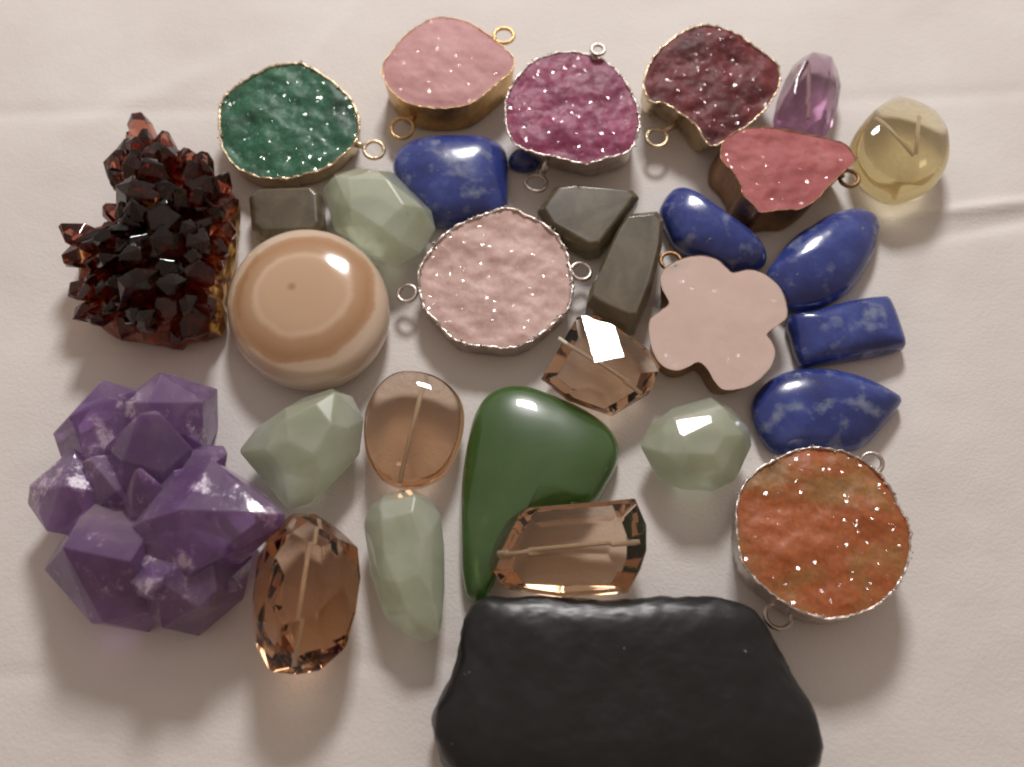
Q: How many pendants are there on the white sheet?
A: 8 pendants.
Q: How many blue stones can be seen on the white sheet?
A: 6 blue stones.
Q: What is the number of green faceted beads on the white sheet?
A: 4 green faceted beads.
